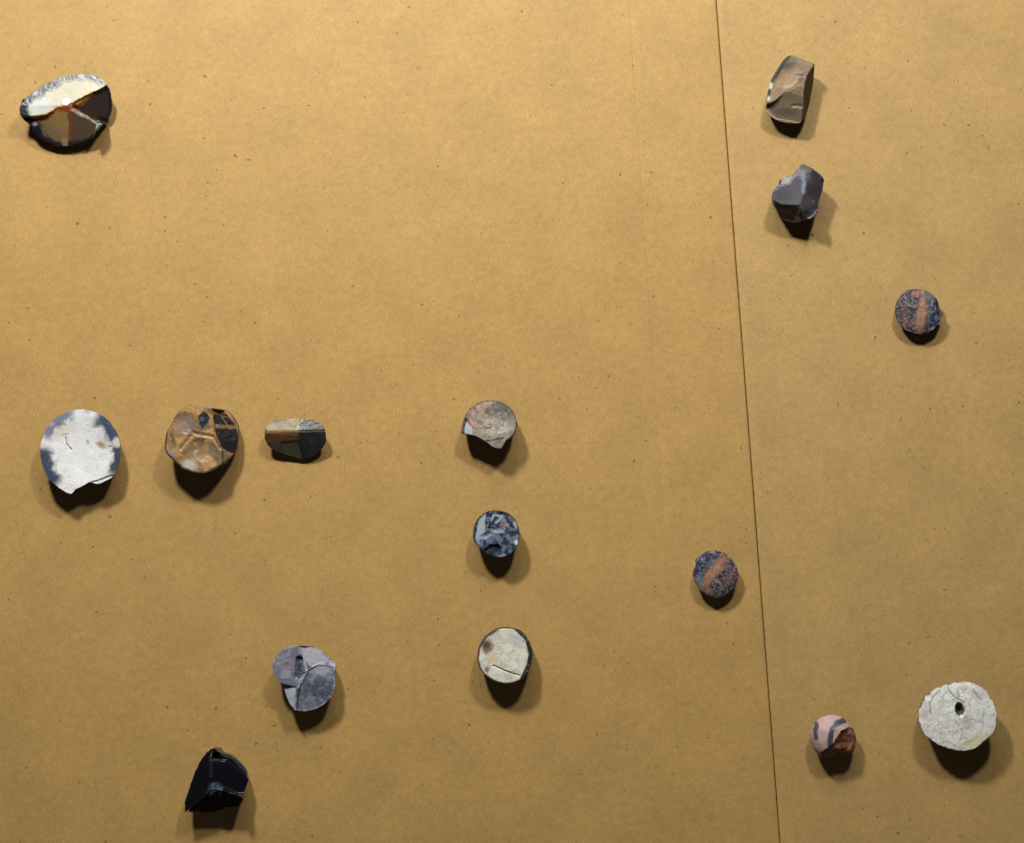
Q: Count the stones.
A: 15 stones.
